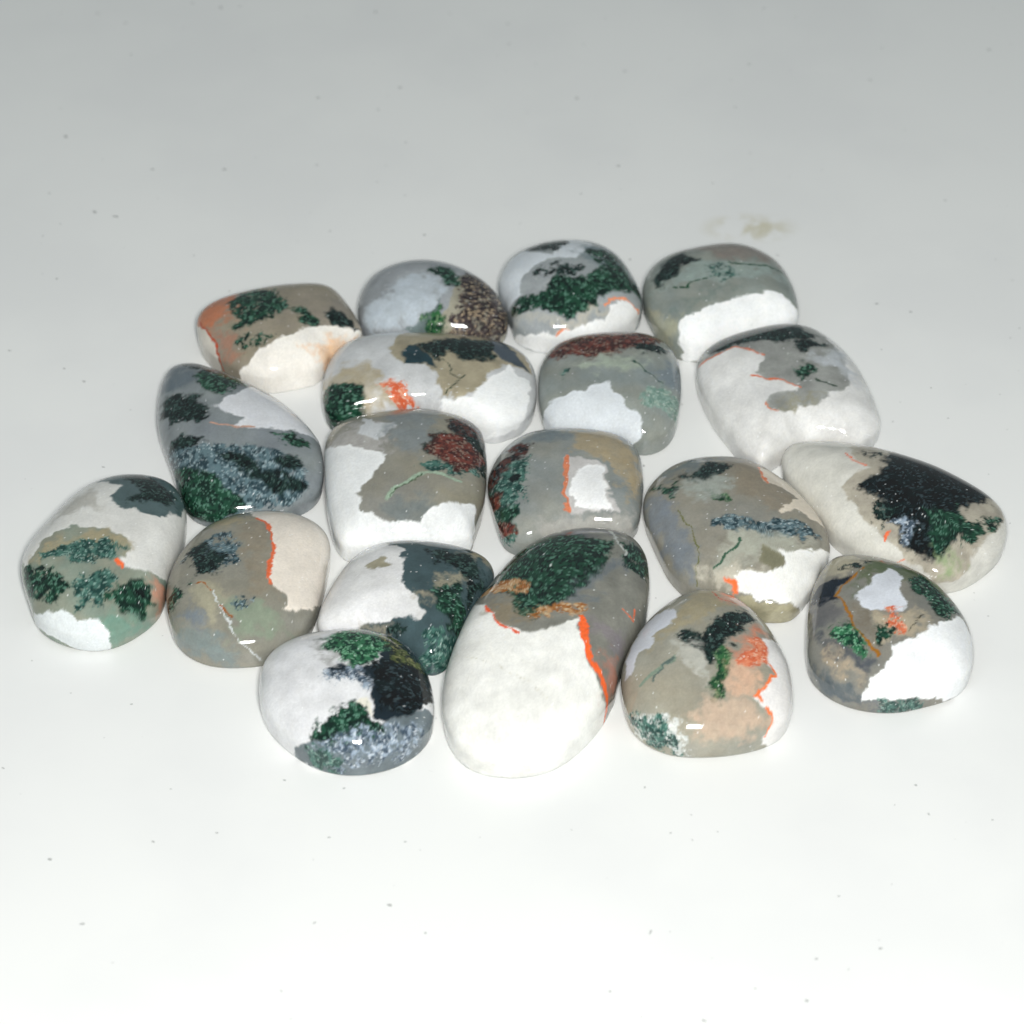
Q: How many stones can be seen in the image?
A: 19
